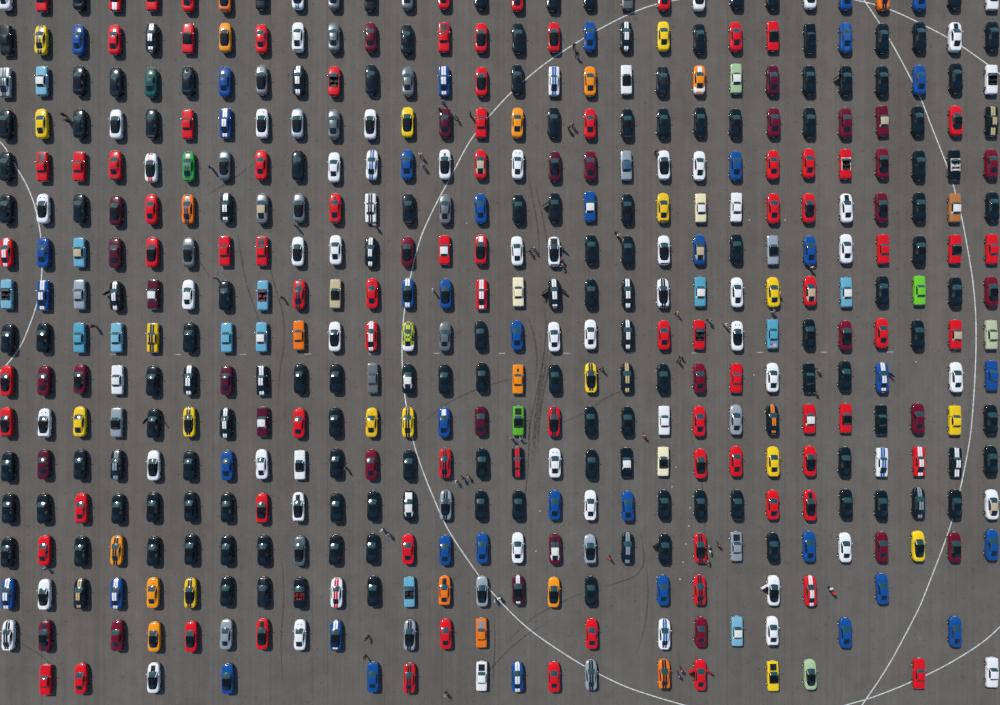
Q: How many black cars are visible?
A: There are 142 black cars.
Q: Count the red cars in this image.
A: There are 83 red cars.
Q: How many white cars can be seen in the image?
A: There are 62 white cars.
